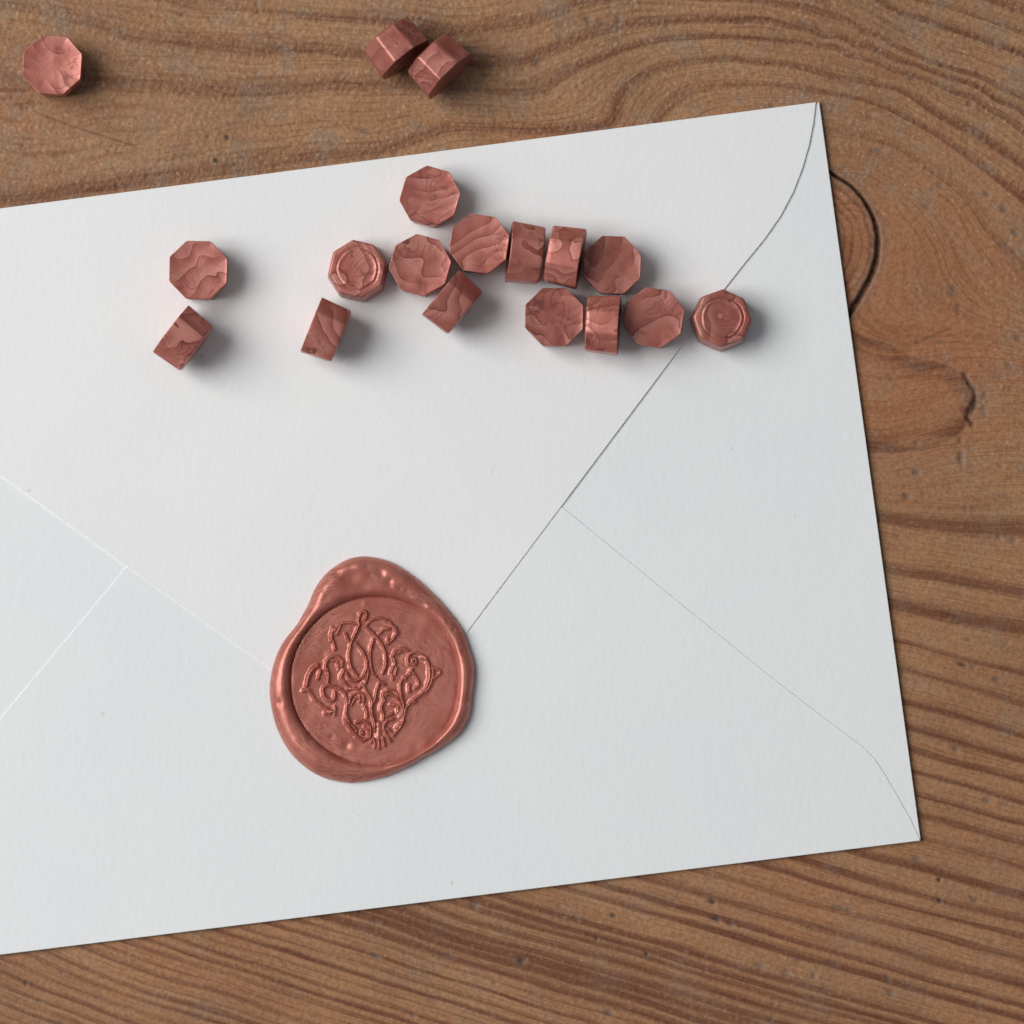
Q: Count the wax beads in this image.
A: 18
